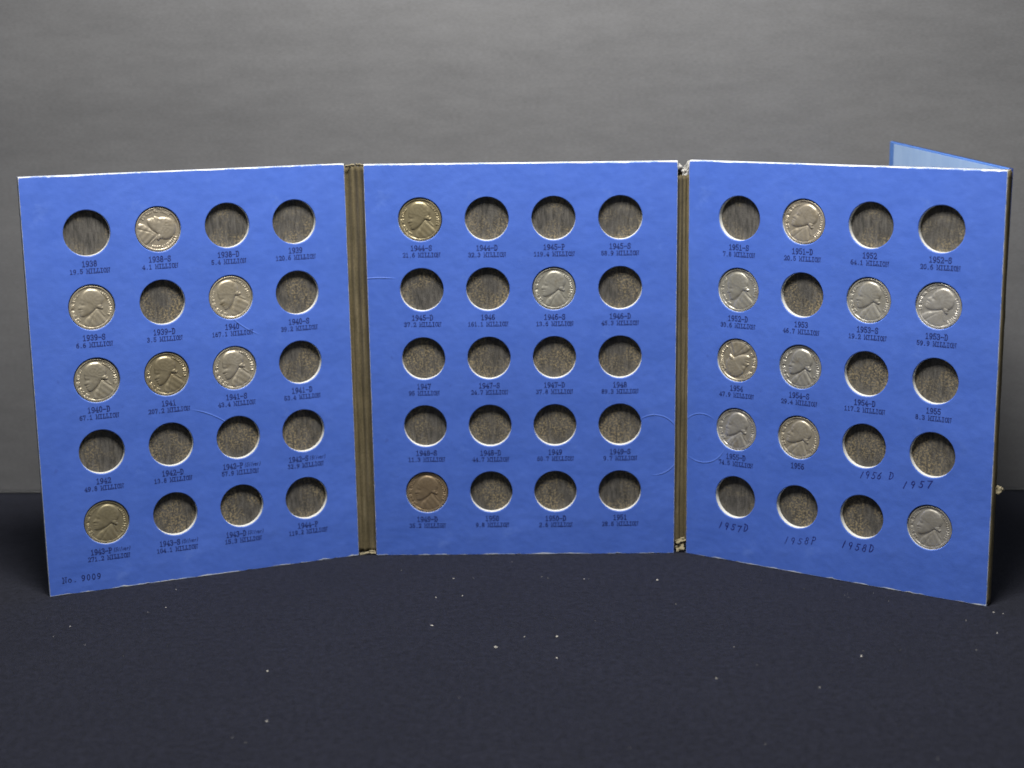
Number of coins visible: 19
